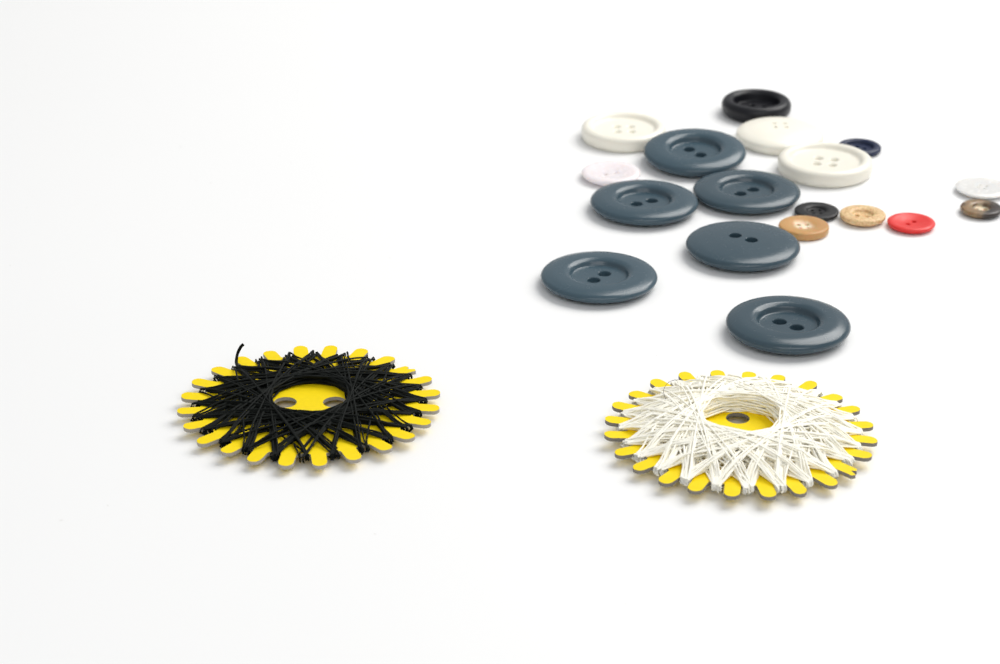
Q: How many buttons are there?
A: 18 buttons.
